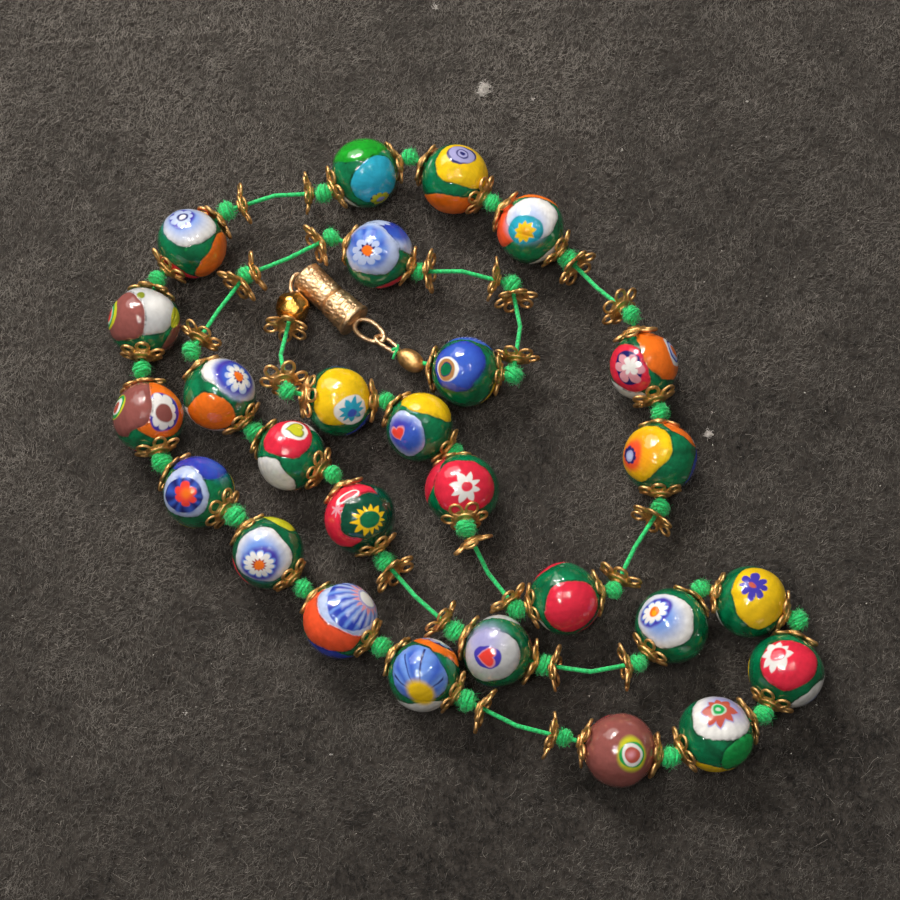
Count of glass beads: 27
